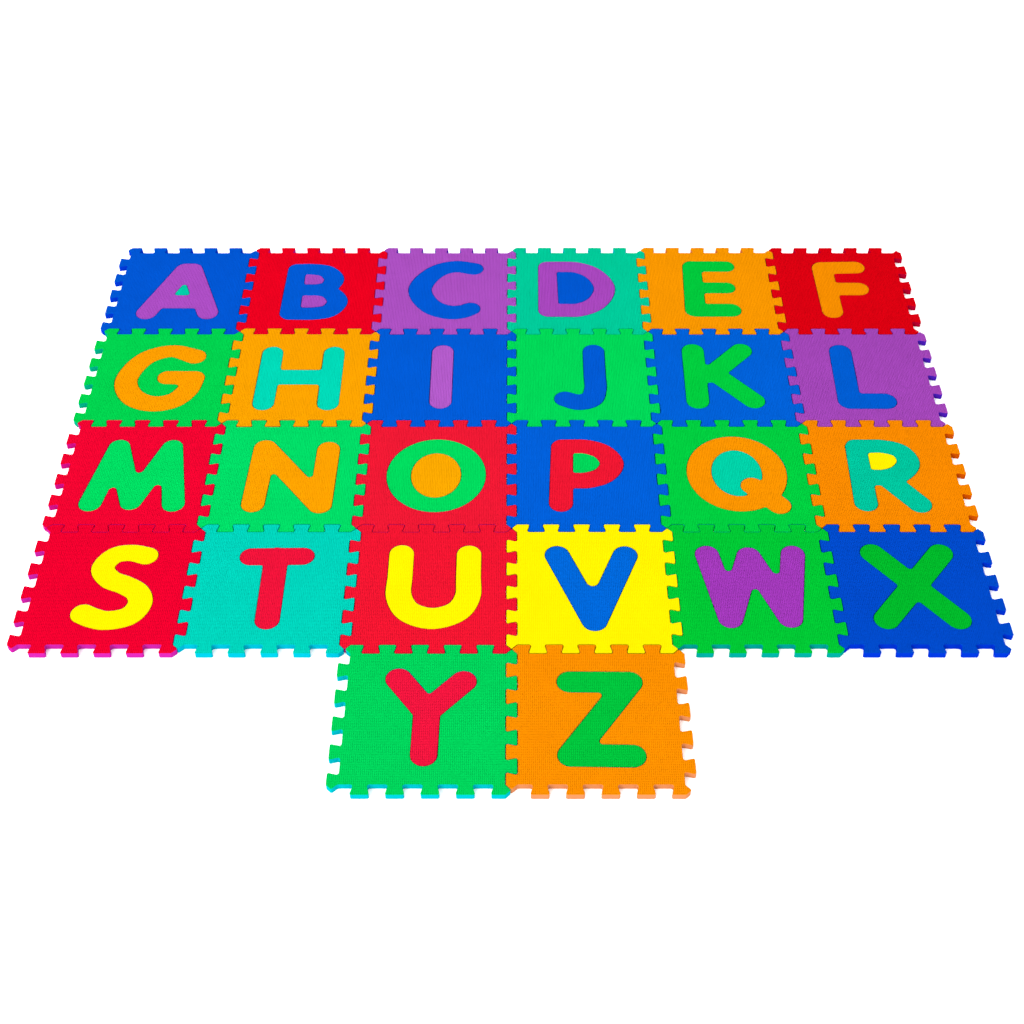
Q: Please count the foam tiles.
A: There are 26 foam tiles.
